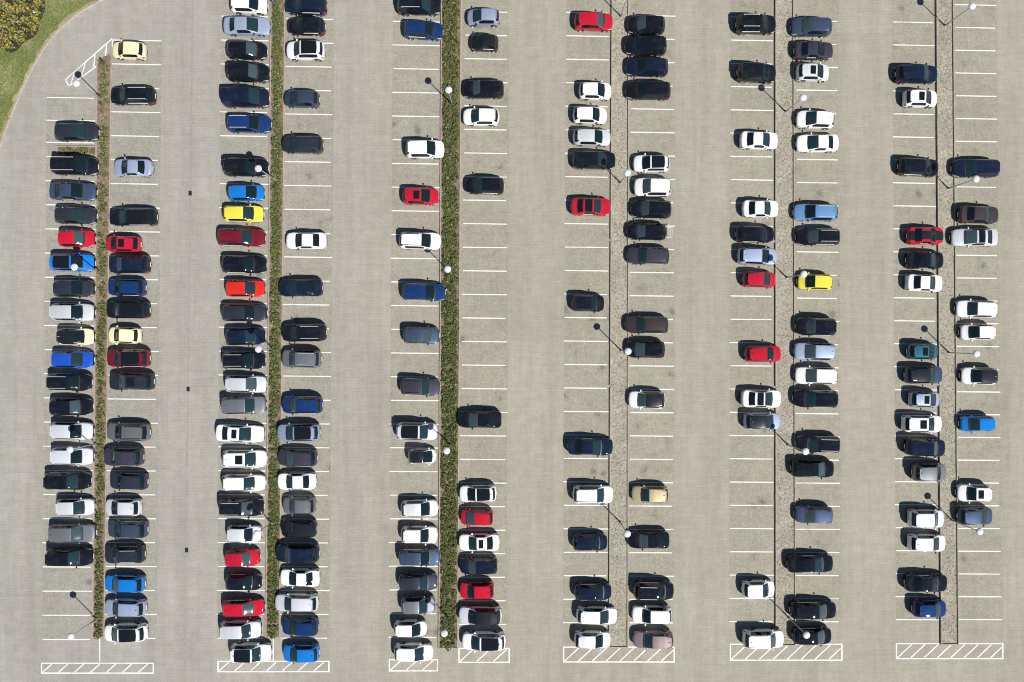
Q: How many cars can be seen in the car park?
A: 200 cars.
